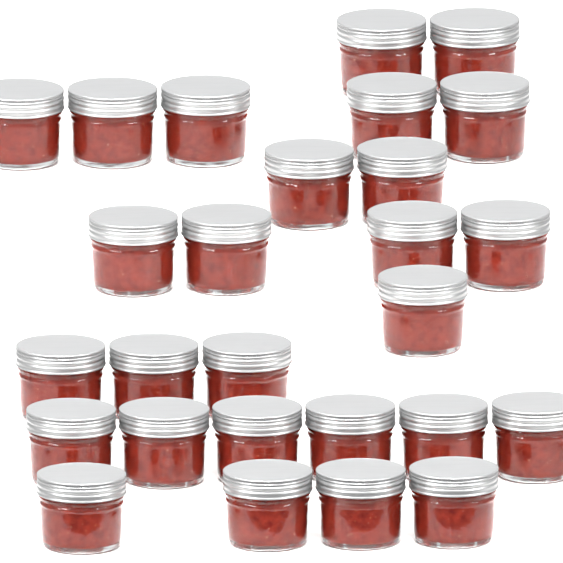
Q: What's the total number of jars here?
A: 27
